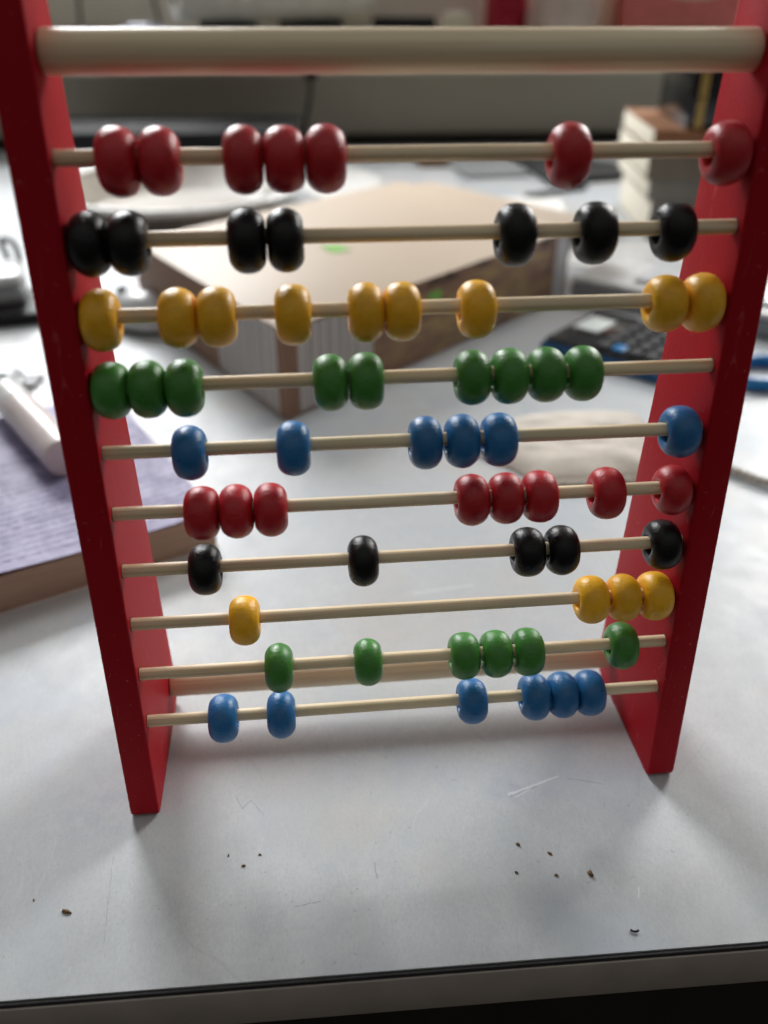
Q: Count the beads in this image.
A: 67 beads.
